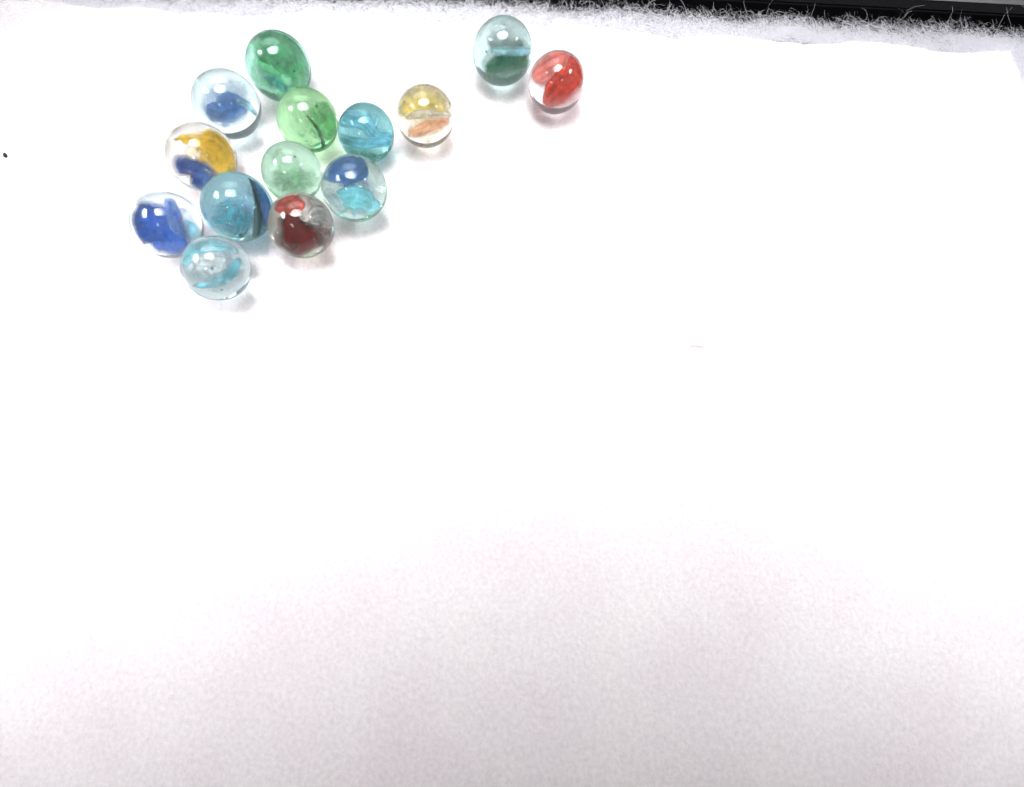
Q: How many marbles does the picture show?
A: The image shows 14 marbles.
